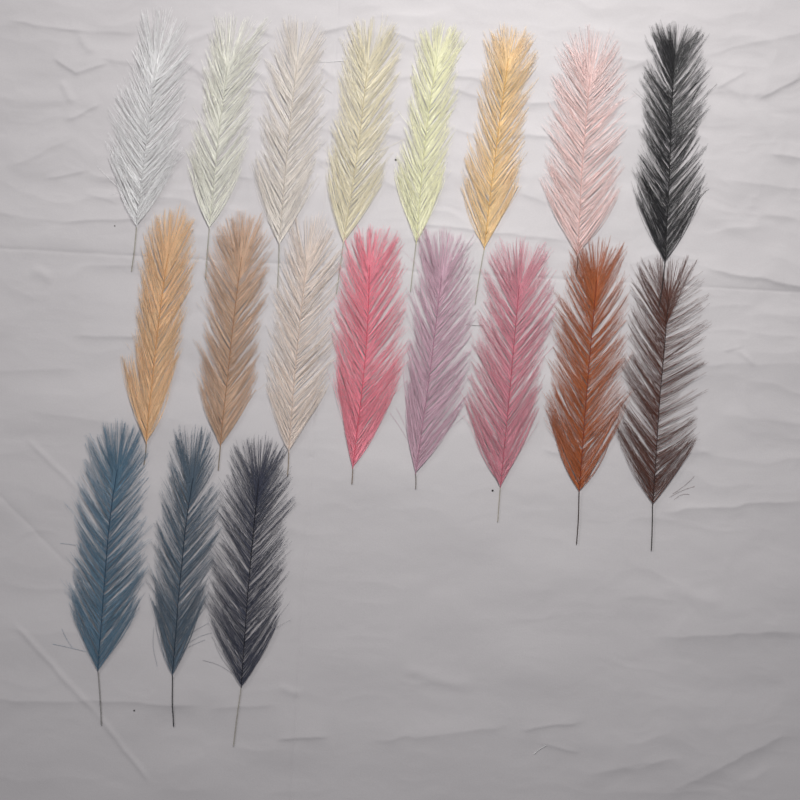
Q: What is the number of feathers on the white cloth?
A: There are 19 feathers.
